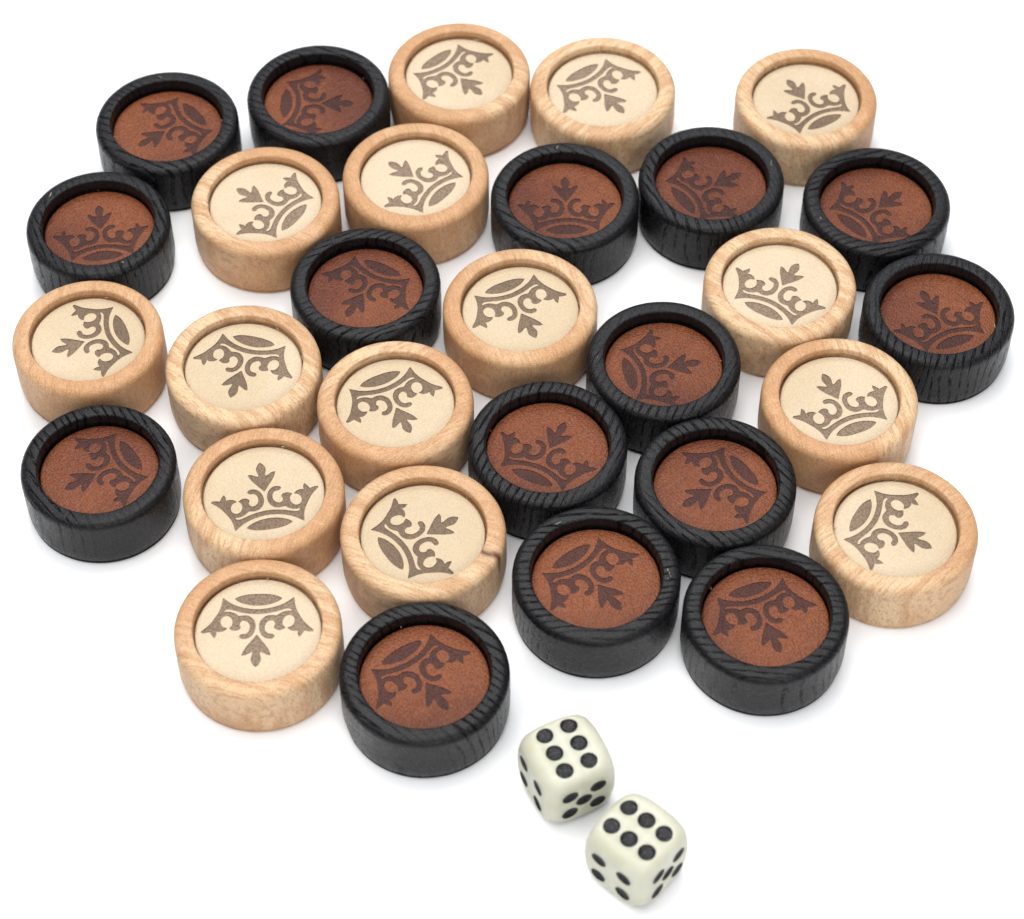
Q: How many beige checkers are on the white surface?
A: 15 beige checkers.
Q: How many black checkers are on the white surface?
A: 15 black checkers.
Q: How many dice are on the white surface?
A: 2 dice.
